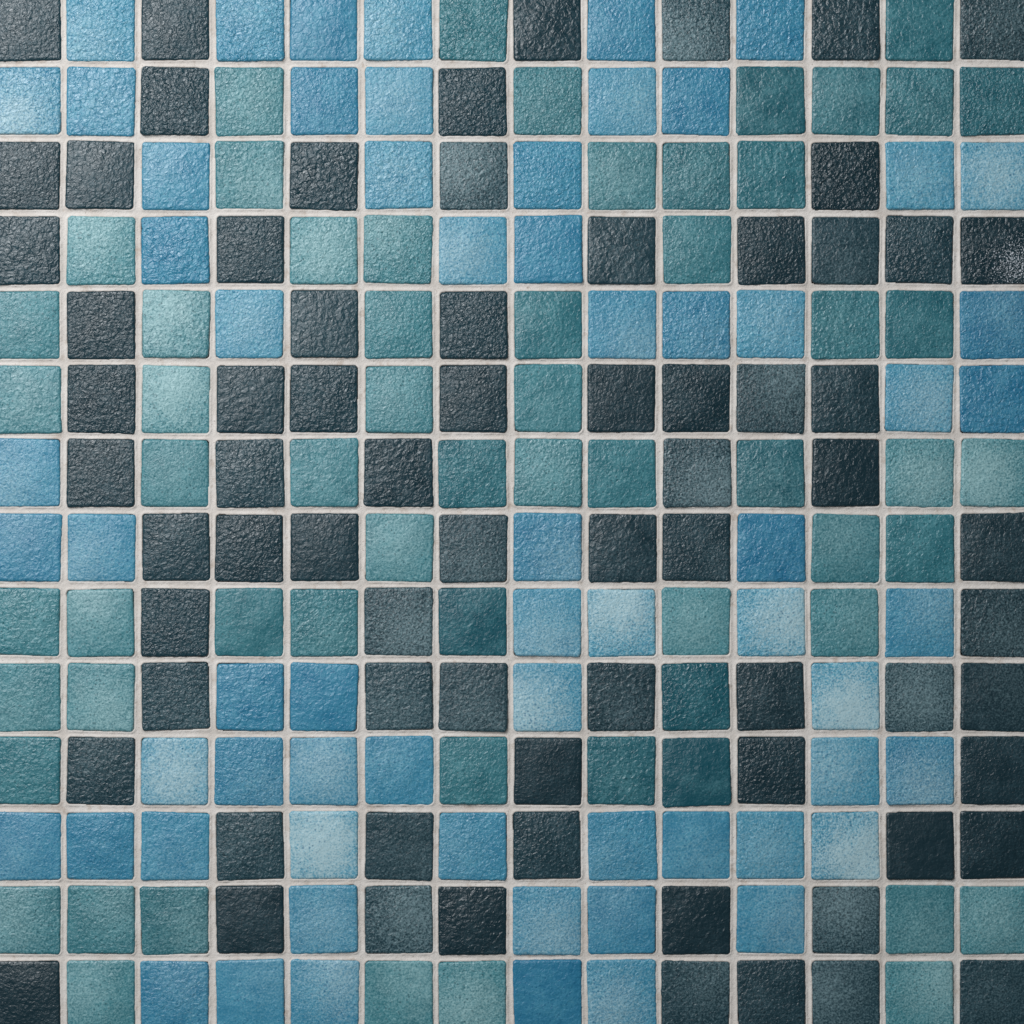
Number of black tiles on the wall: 72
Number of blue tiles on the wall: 64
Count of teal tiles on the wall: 60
